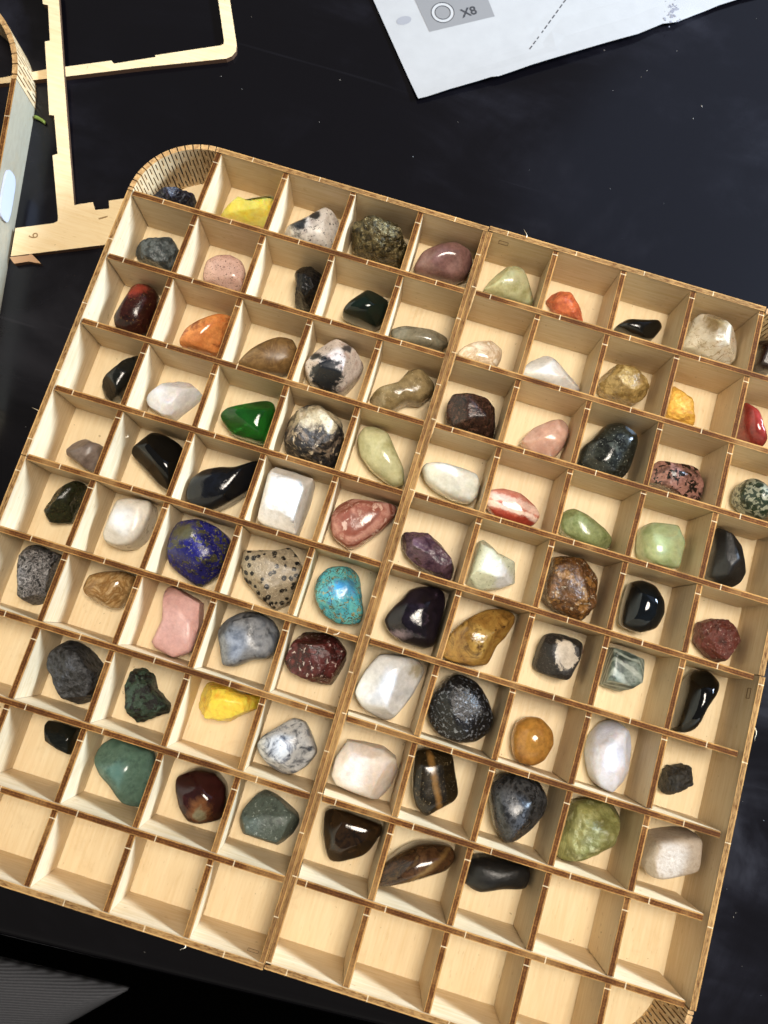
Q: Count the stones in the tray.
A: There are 86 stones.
